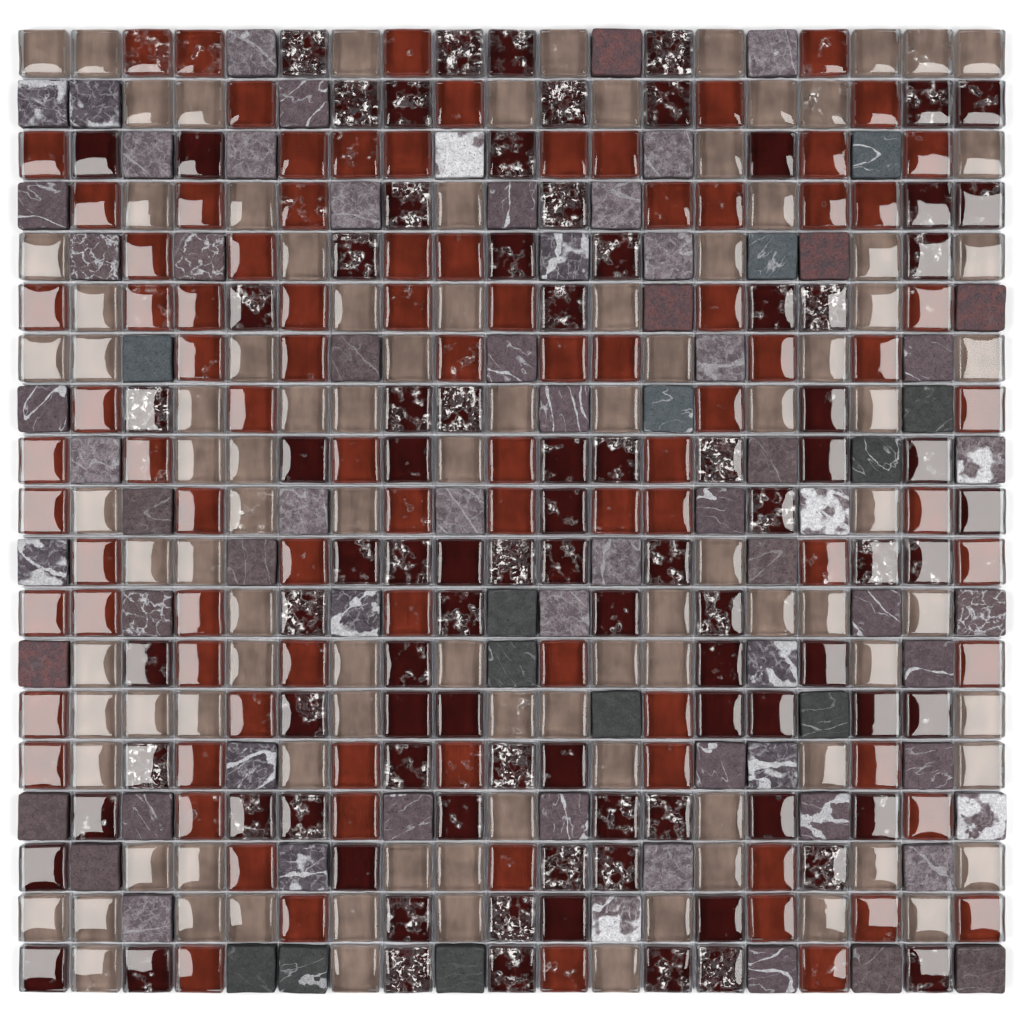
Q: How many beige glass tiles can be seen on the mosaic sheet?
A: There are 99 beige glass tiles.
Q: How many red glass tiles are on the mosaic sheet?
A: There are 92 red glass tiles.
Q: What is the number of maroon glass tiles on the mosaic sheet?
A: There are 91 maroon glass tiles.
